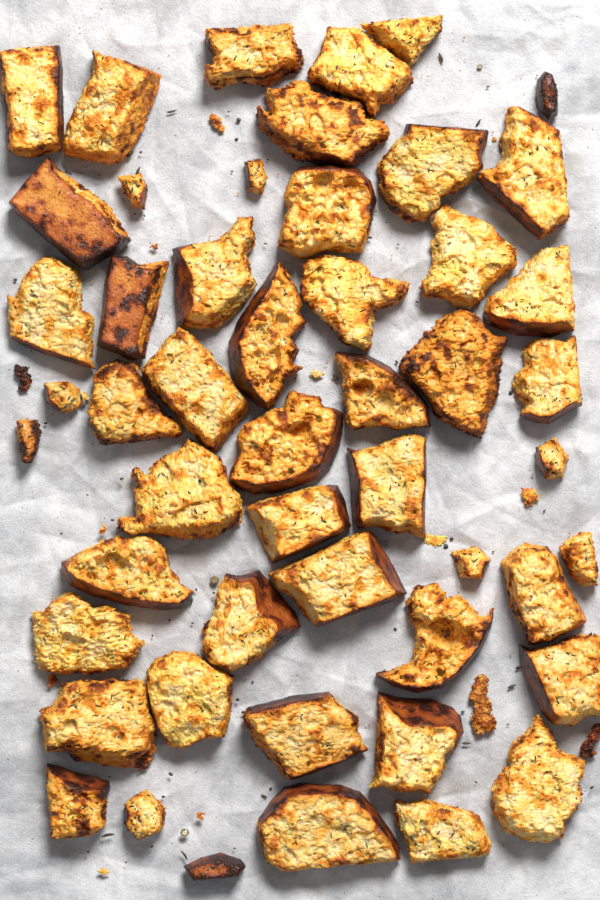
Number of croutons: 51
